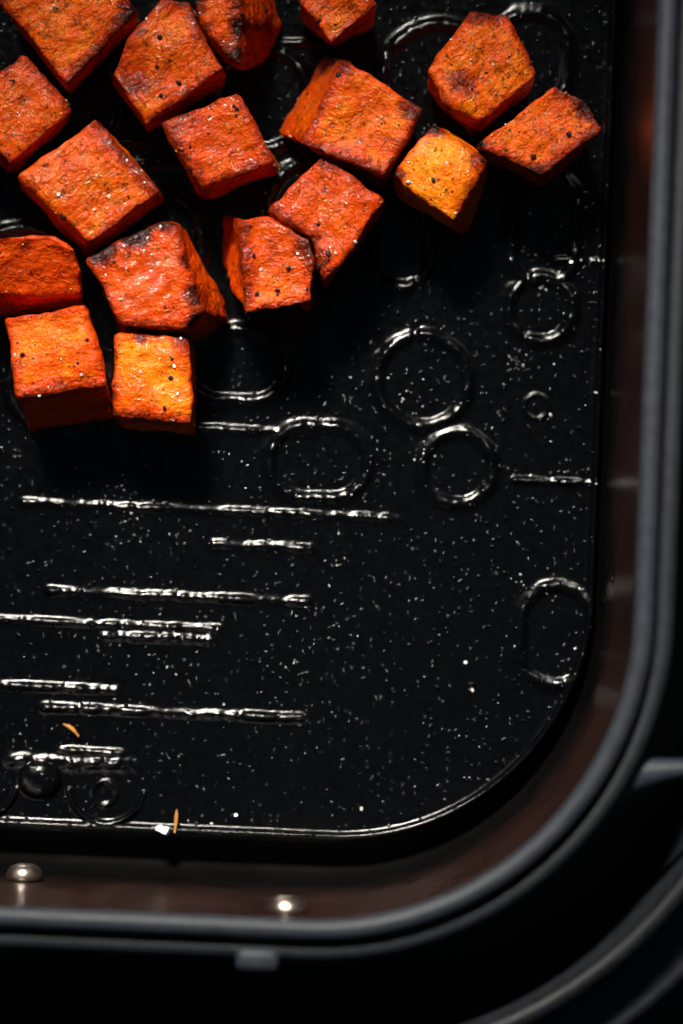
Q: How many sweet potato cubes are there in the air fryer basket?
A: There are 17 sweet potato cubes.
